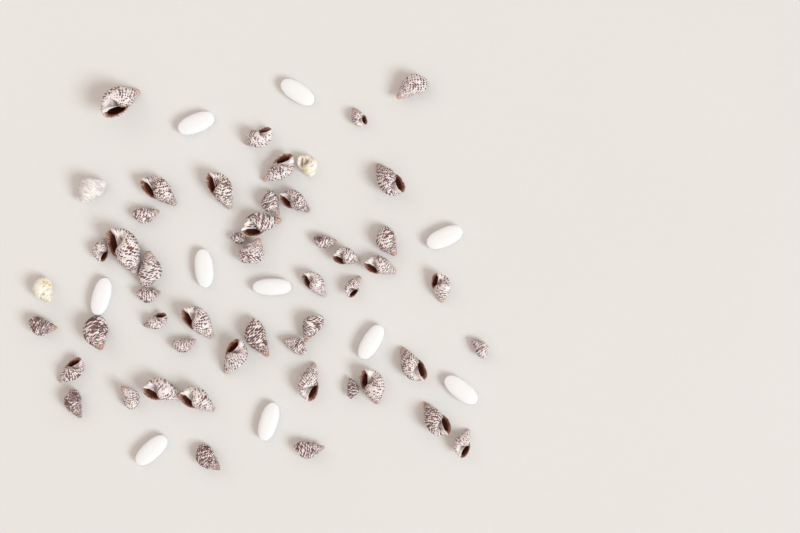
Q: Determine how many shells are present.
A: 51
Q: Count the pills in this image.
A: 10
